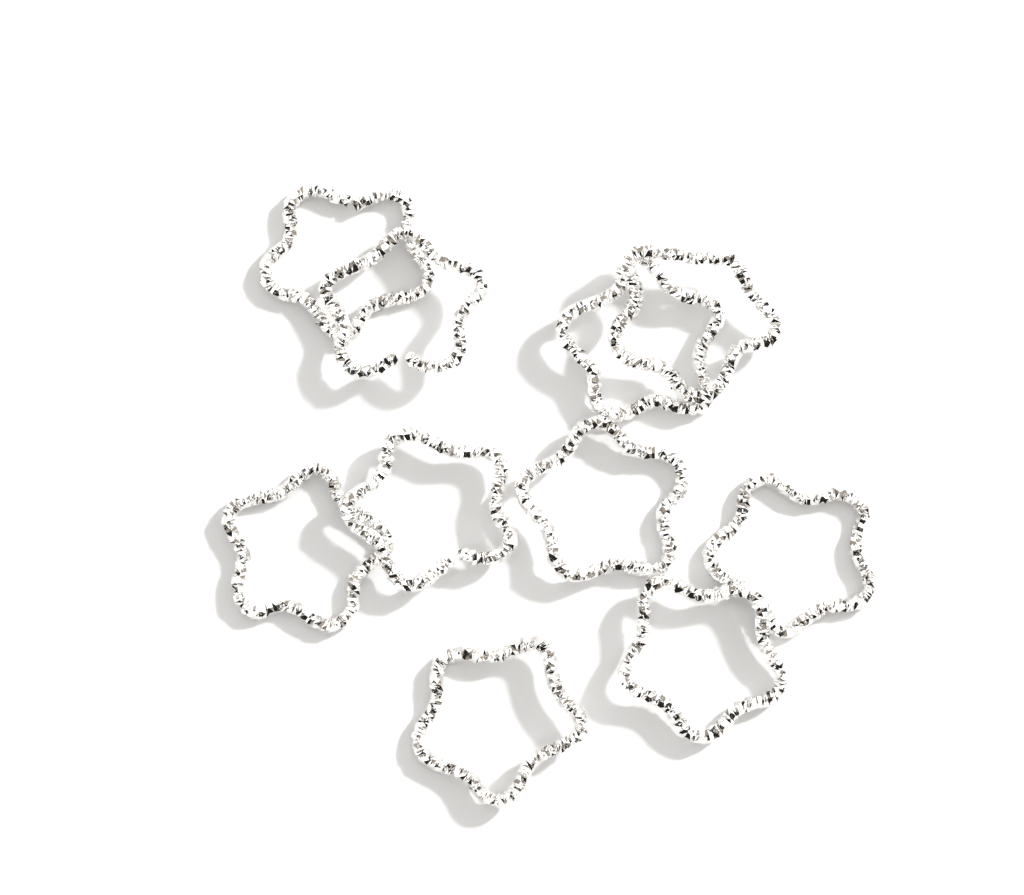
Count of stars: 10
